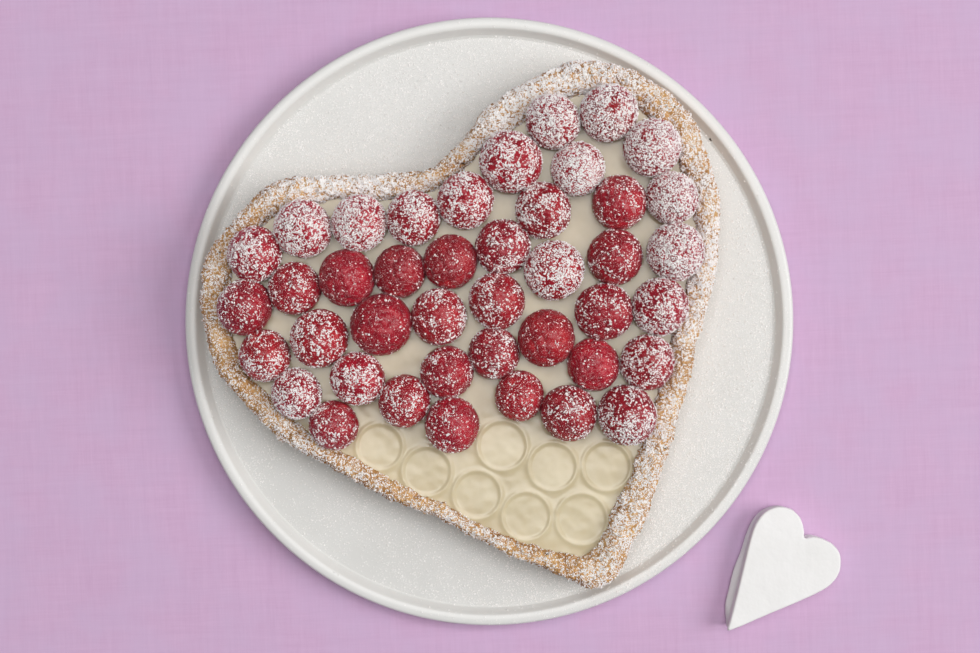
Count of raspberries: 42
